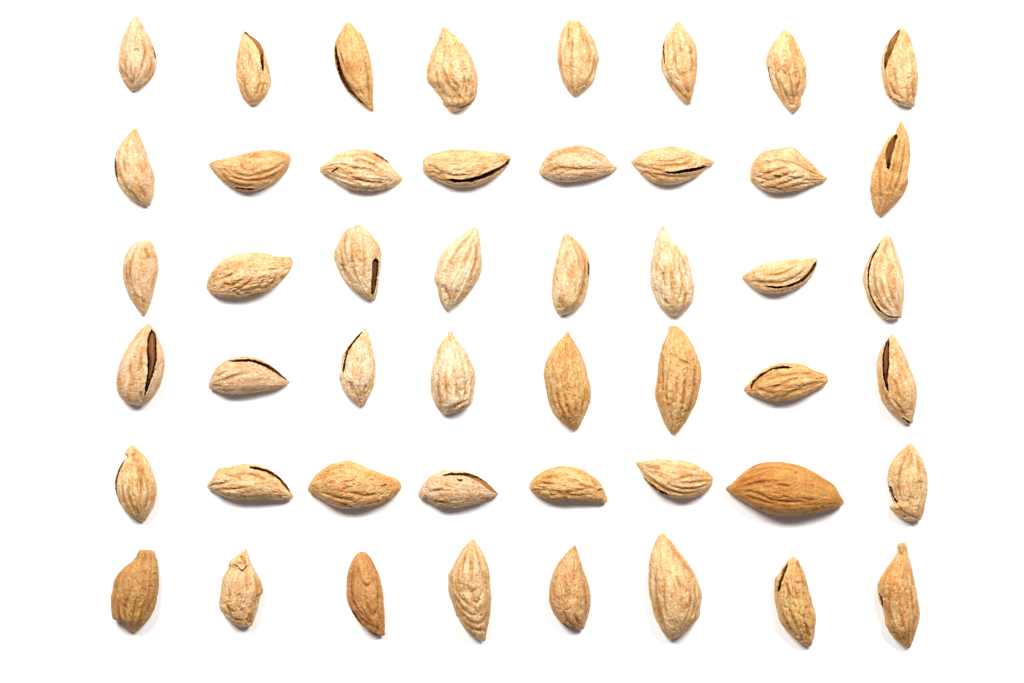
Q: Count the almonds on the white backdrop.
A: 48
